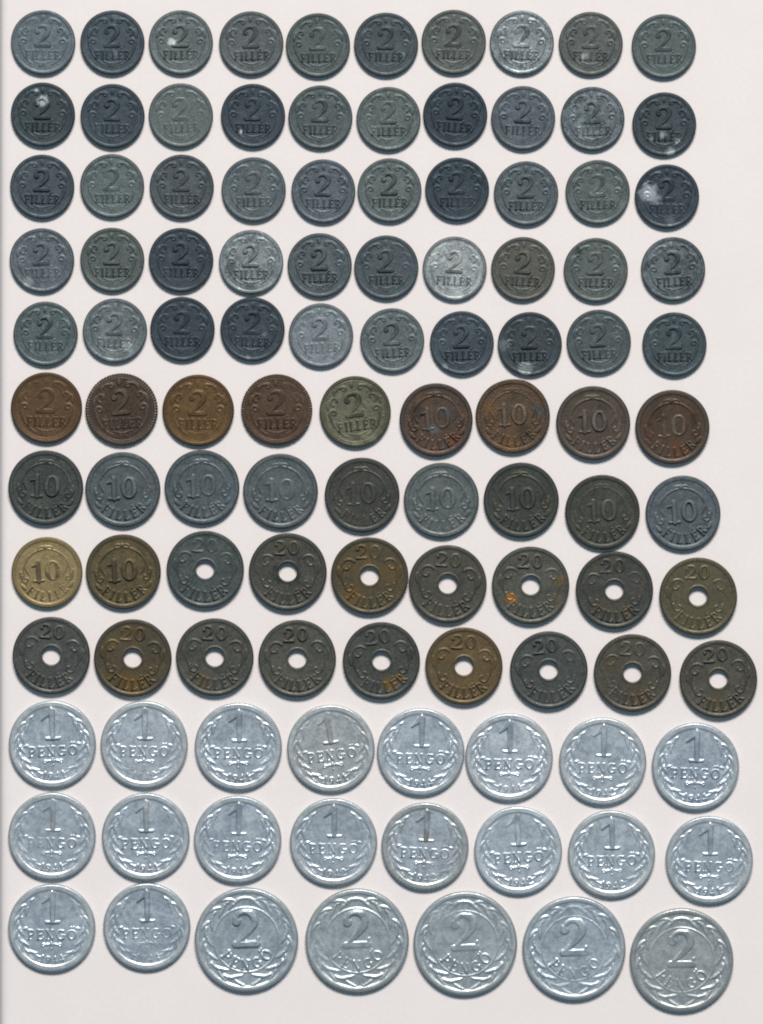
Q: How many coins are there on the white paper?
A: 109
